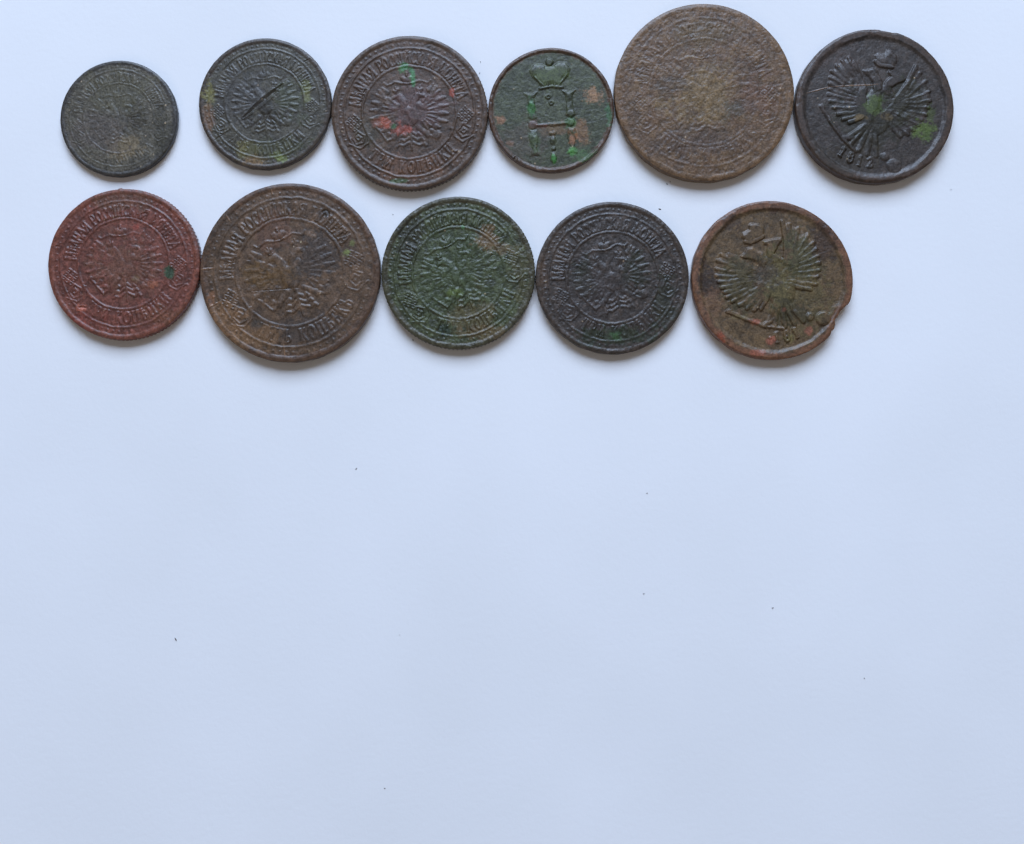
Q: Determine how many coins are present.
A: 11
